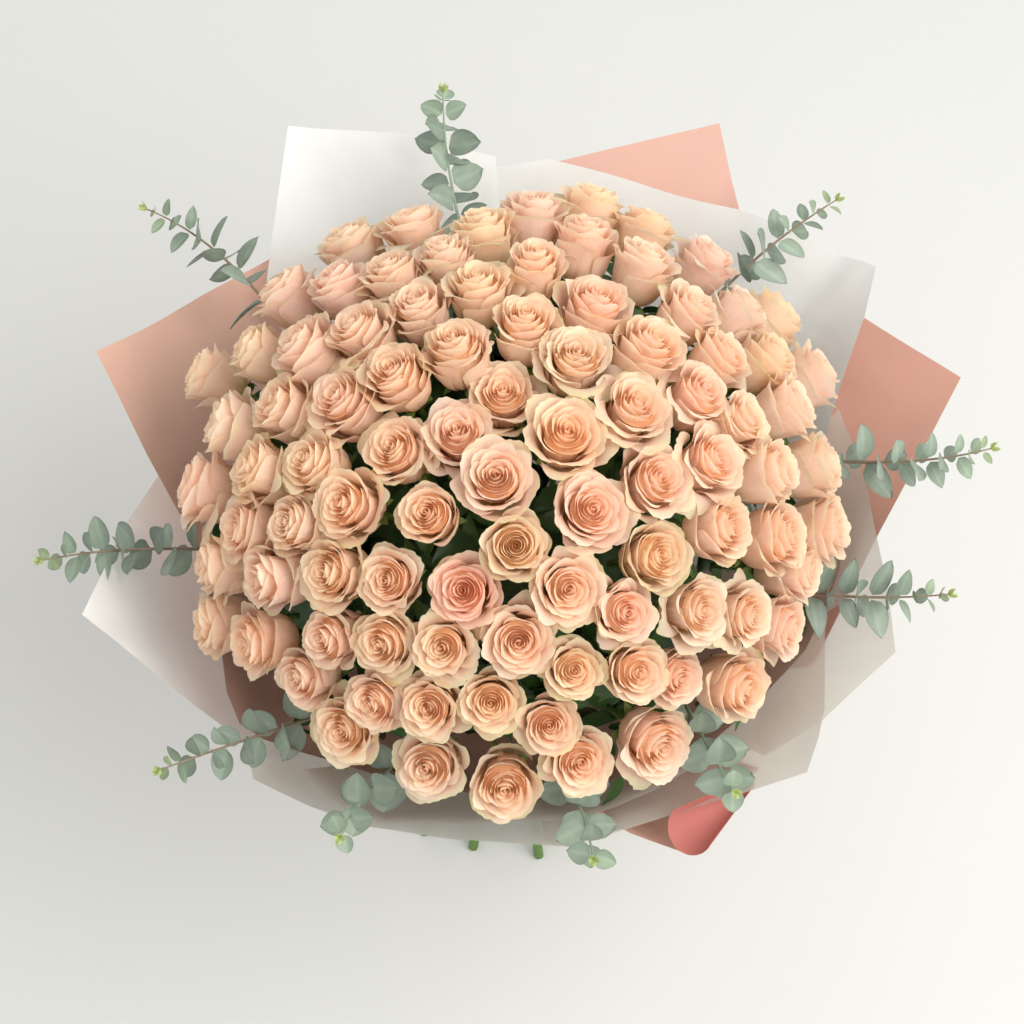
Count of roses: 92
